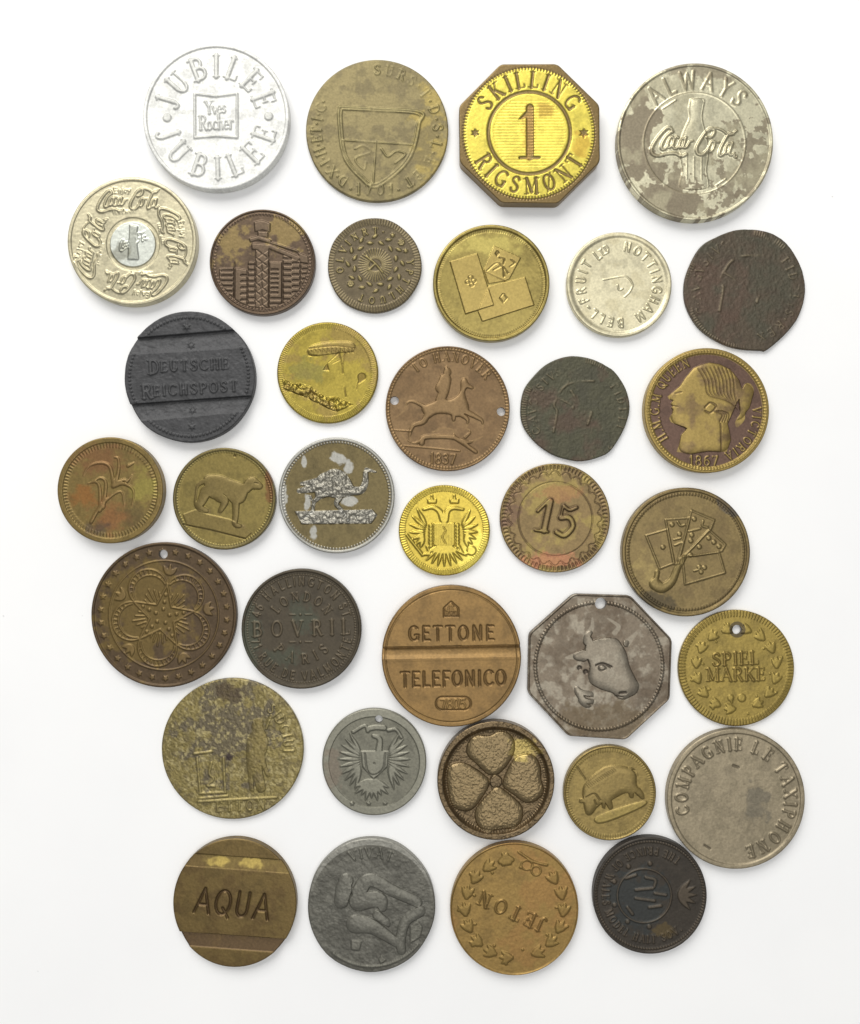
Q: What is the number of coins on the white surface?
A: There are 35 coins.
